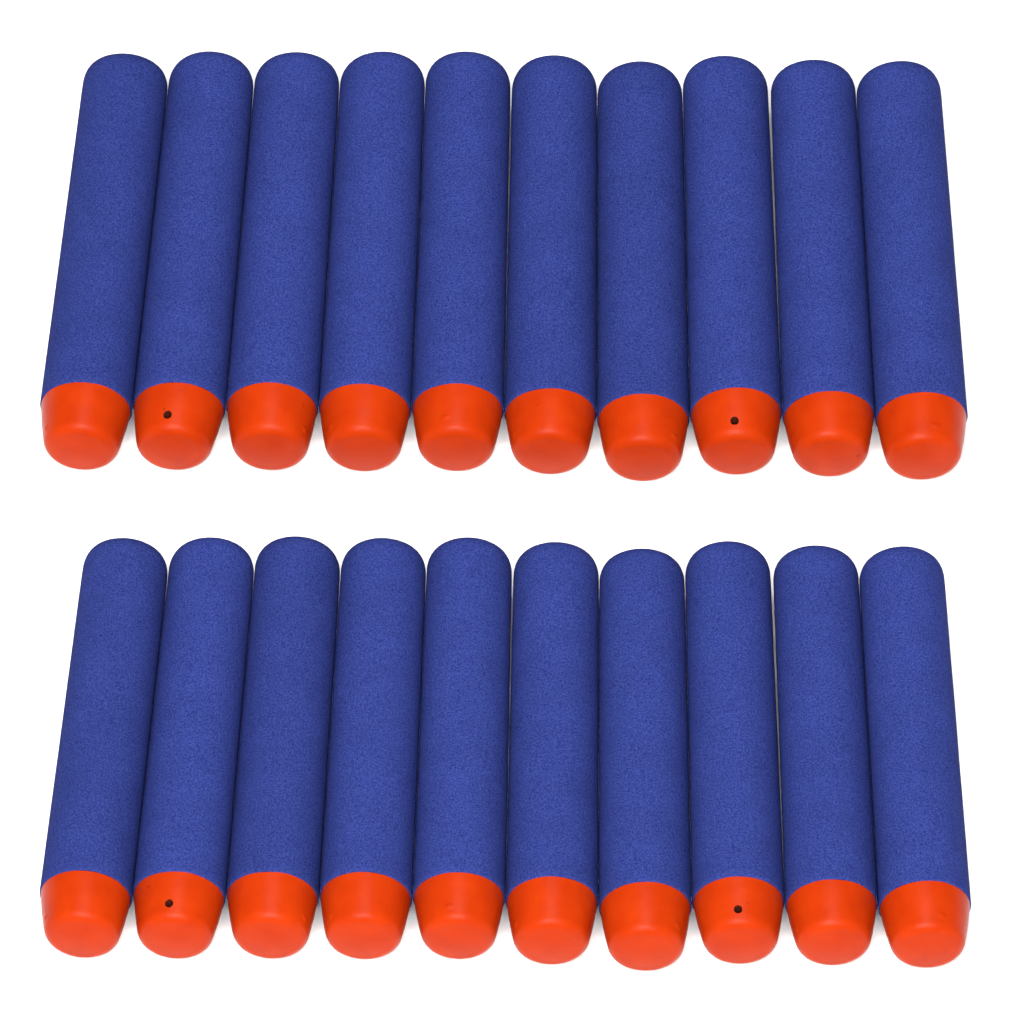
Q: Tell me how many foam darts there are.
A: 20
